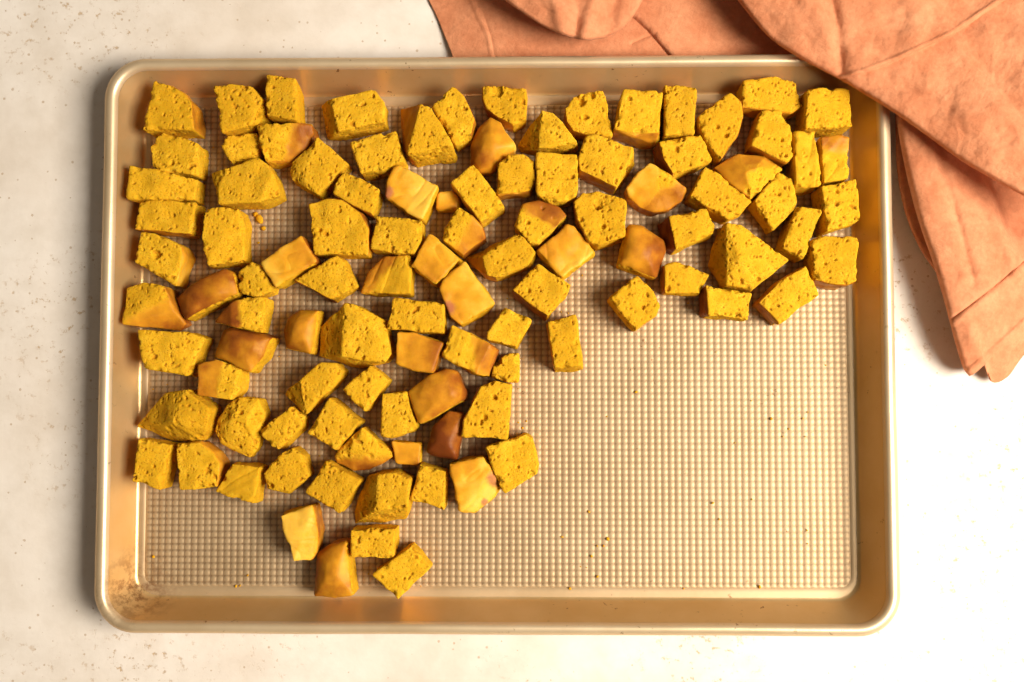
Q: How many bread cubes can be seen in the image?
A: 103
